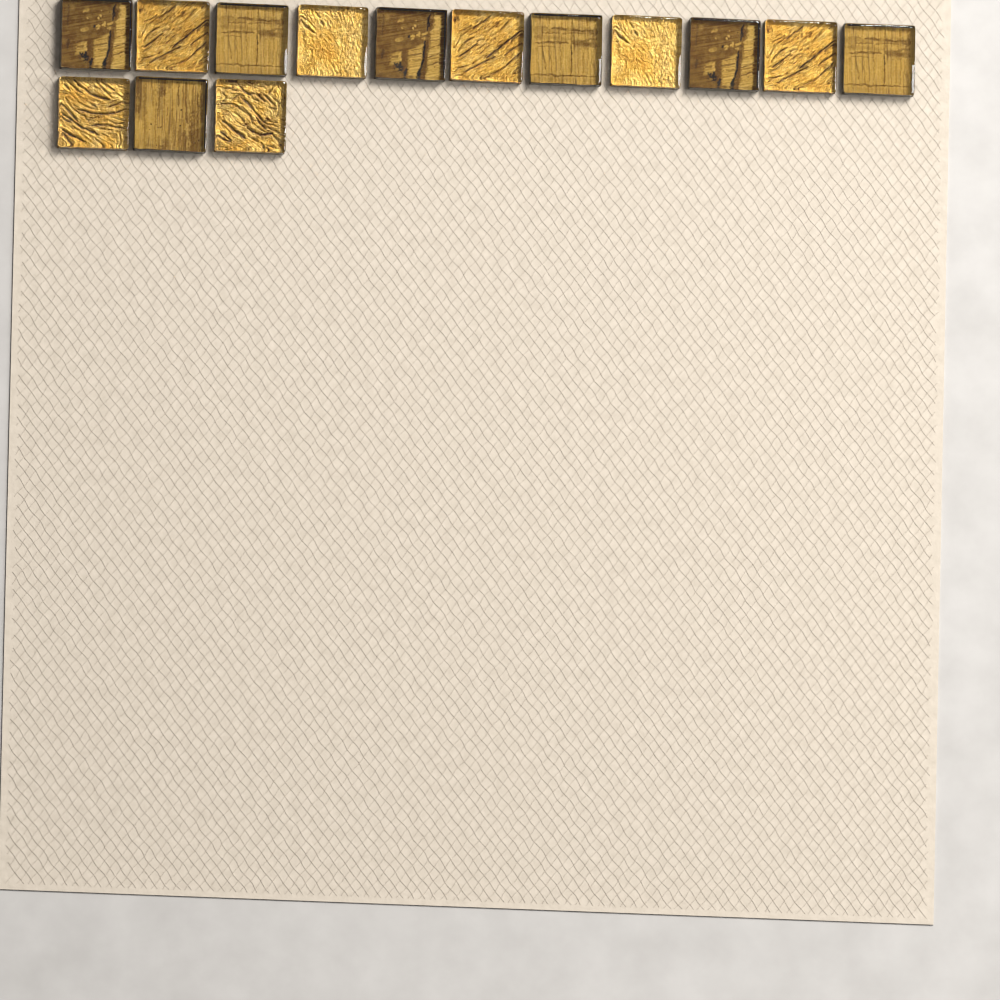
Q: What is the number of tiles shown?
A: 14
